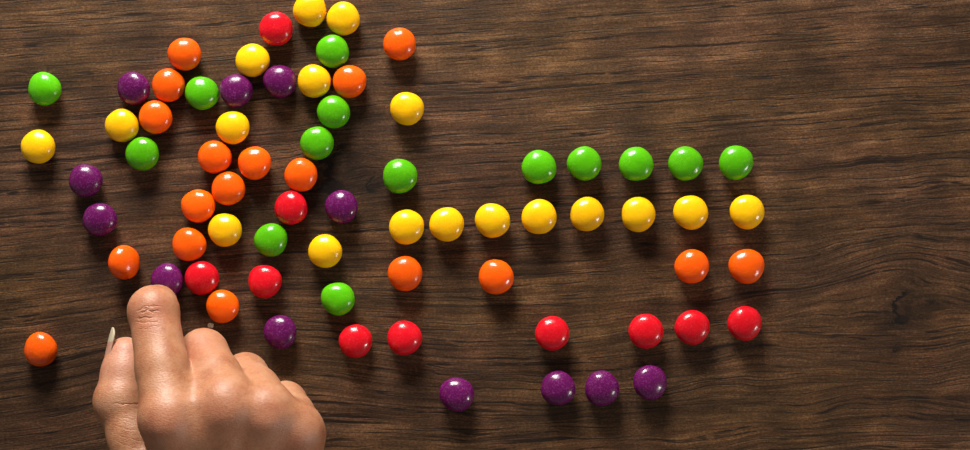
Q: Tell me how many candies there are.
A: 72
